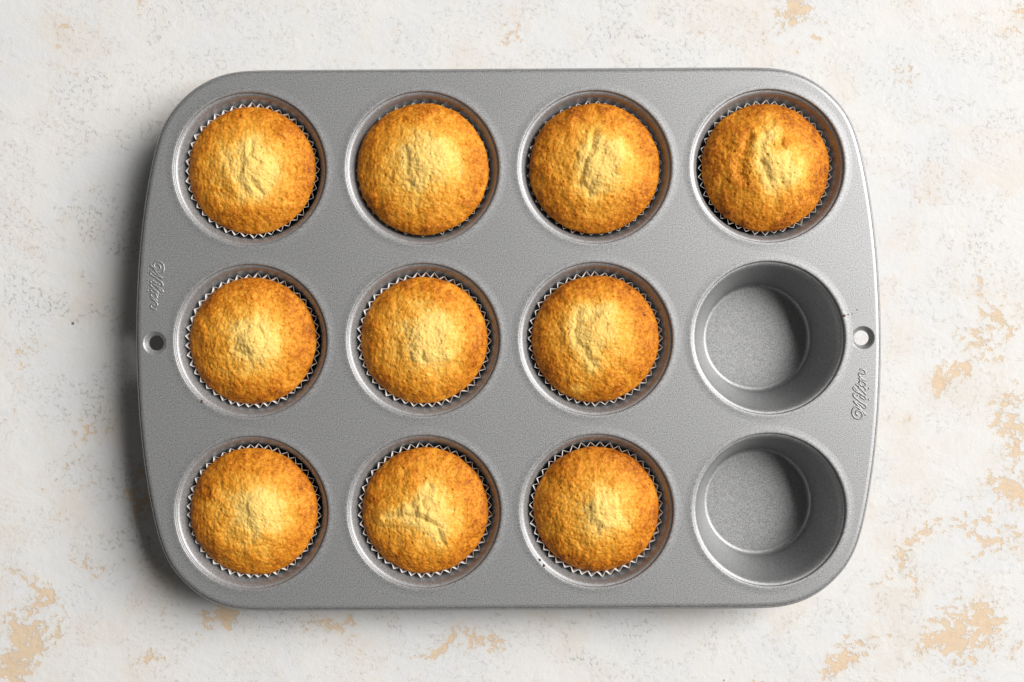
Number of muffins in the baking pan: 10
